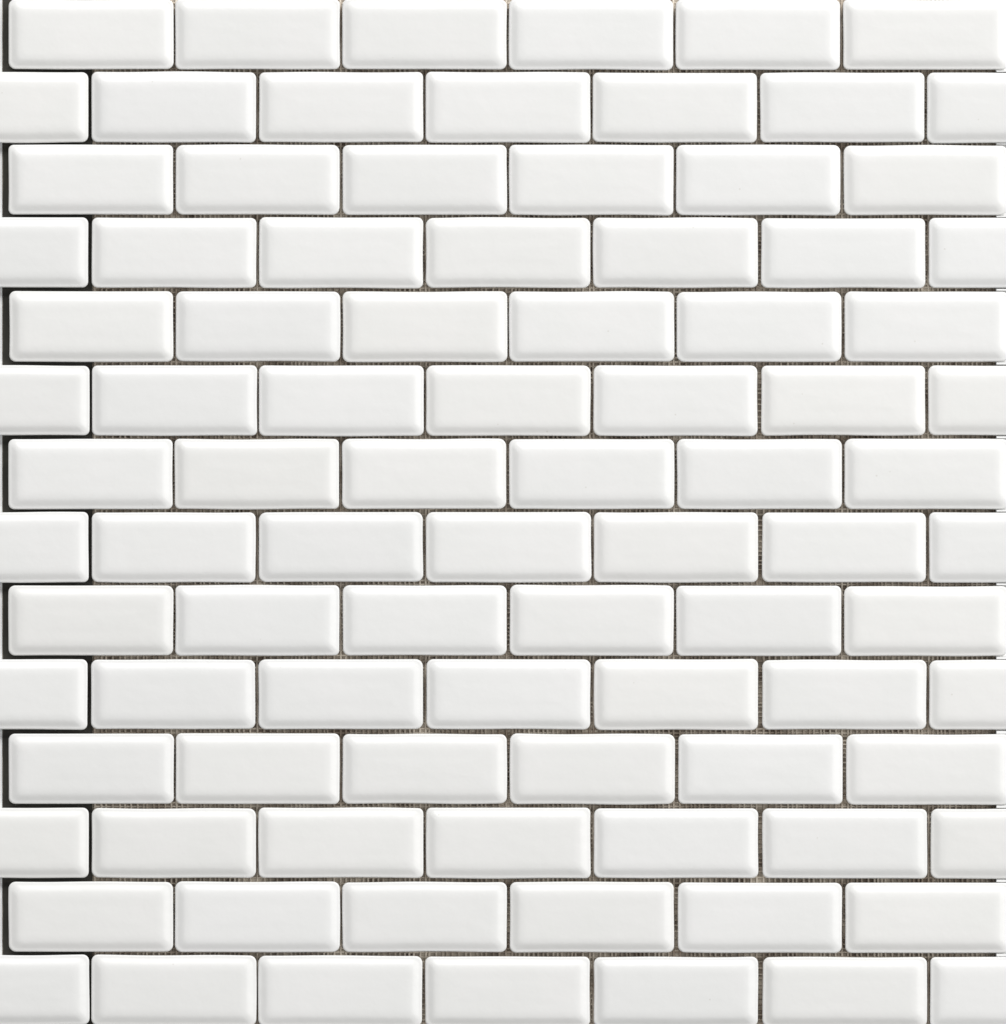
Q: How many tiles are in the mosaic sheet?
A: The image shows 91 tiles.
